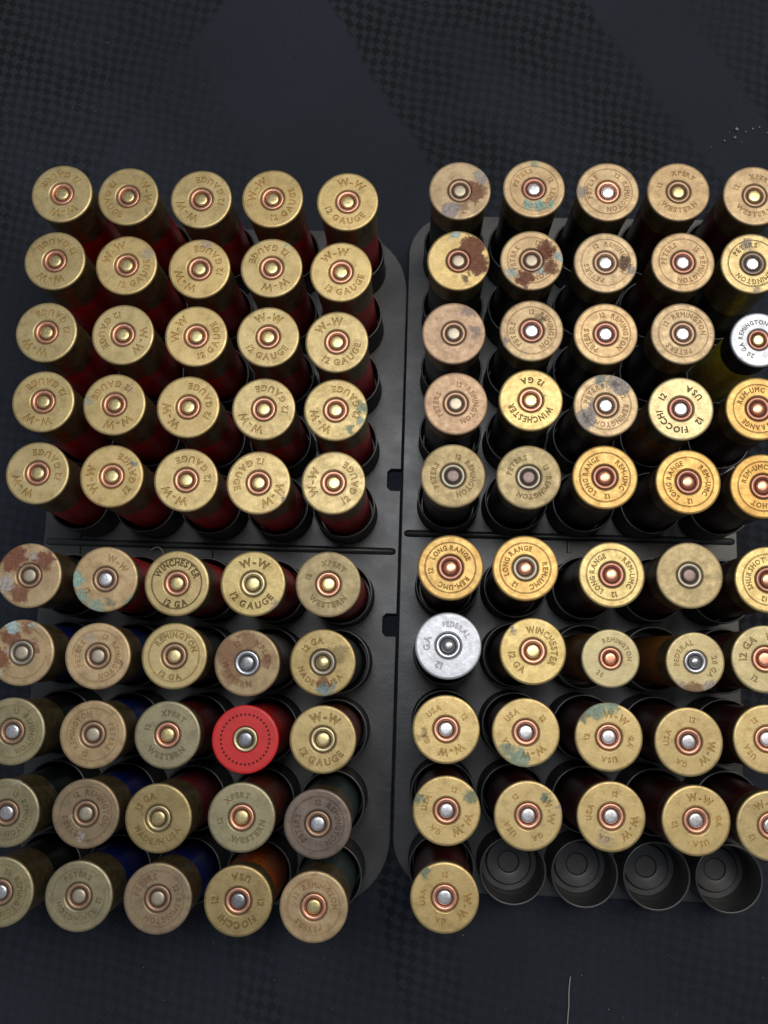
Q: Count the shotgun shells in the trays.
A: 96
